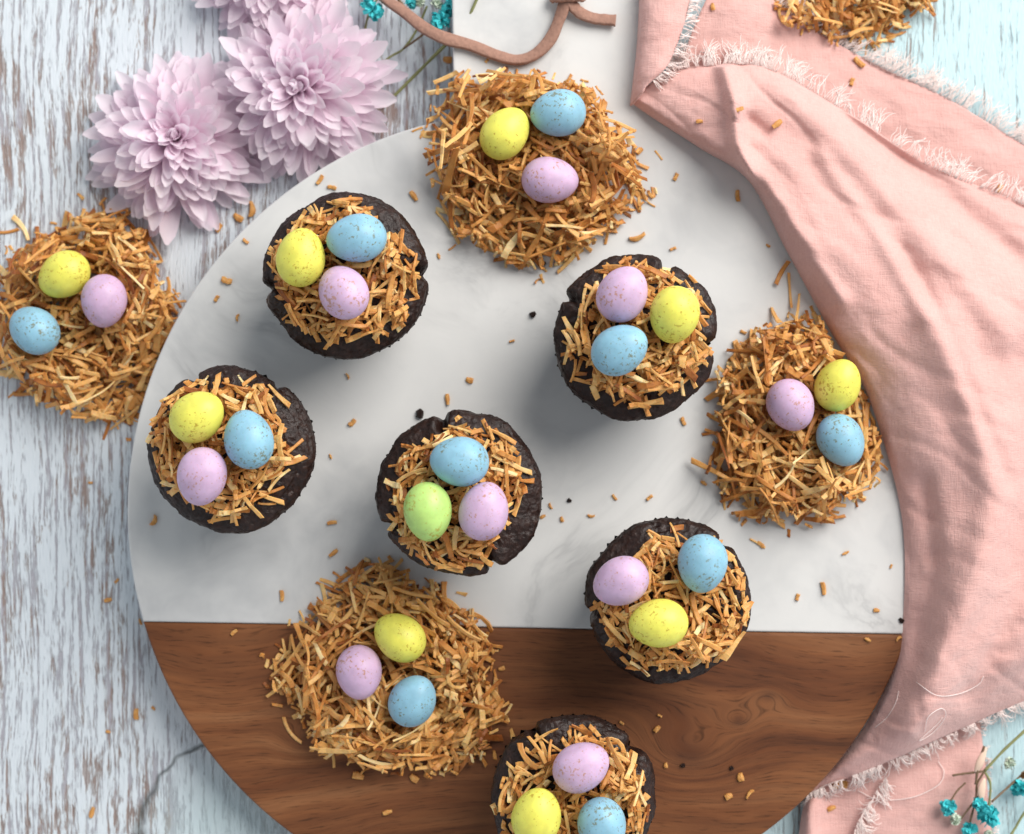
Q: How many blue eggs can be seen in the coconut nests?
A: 10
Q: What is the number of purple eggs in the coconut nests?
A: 10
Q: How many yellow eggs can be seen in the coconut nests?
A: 9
